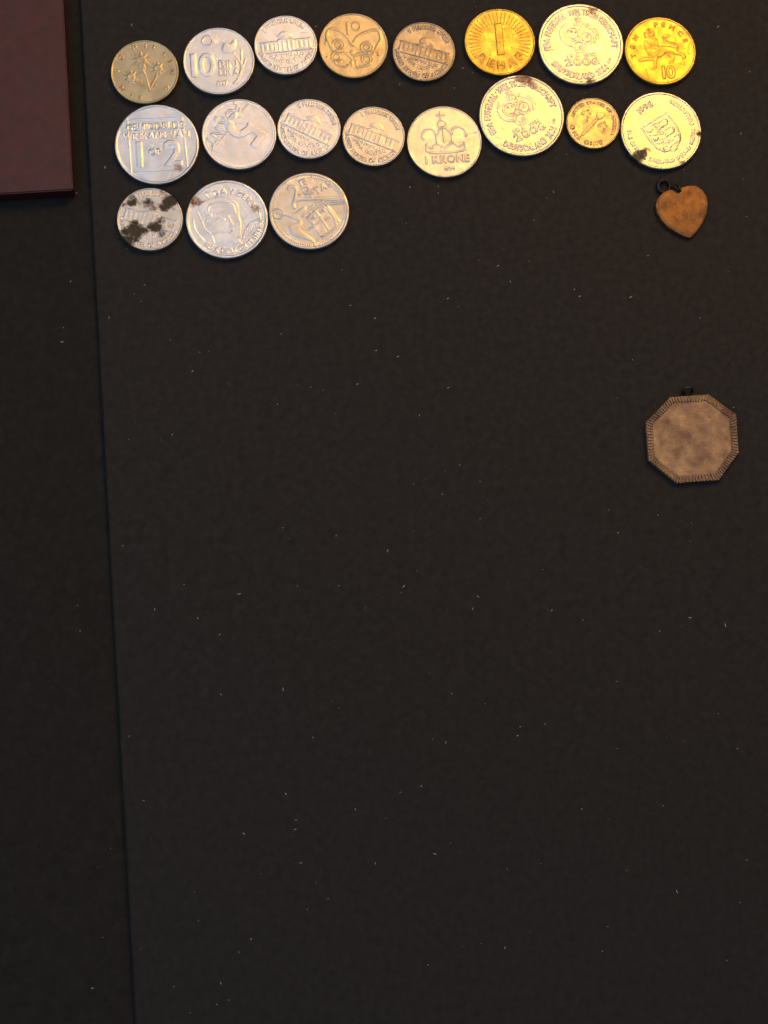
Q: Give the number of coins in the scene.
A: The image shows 19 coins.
